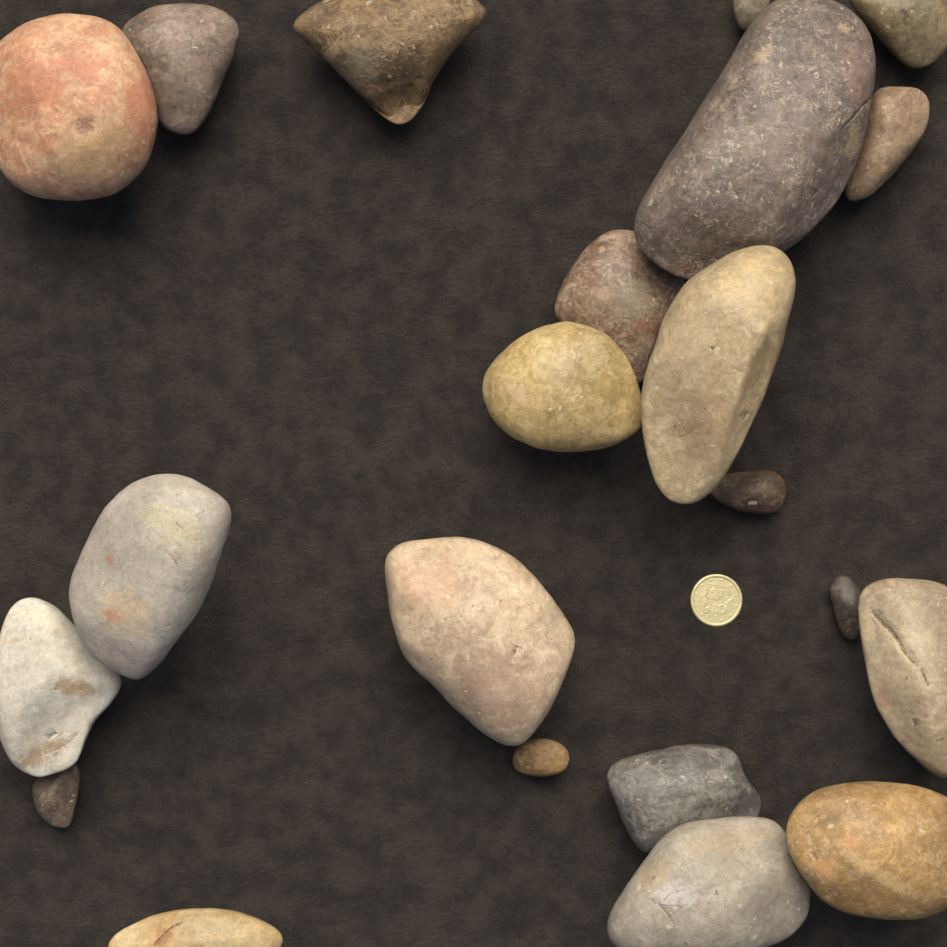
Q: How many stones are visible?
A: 22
